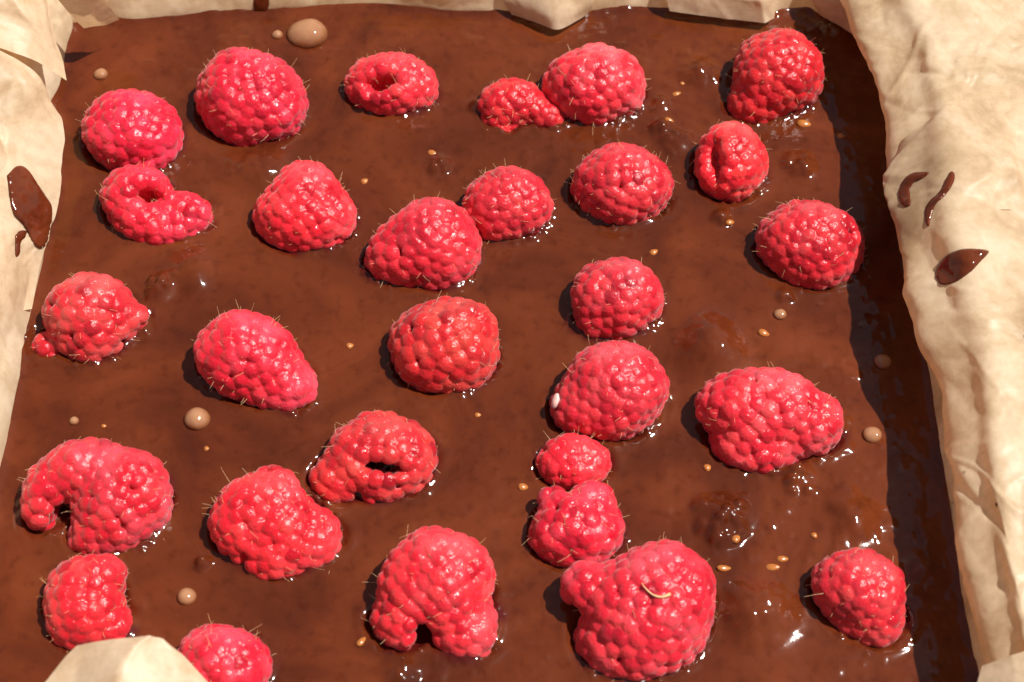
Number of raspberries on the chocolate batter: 29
